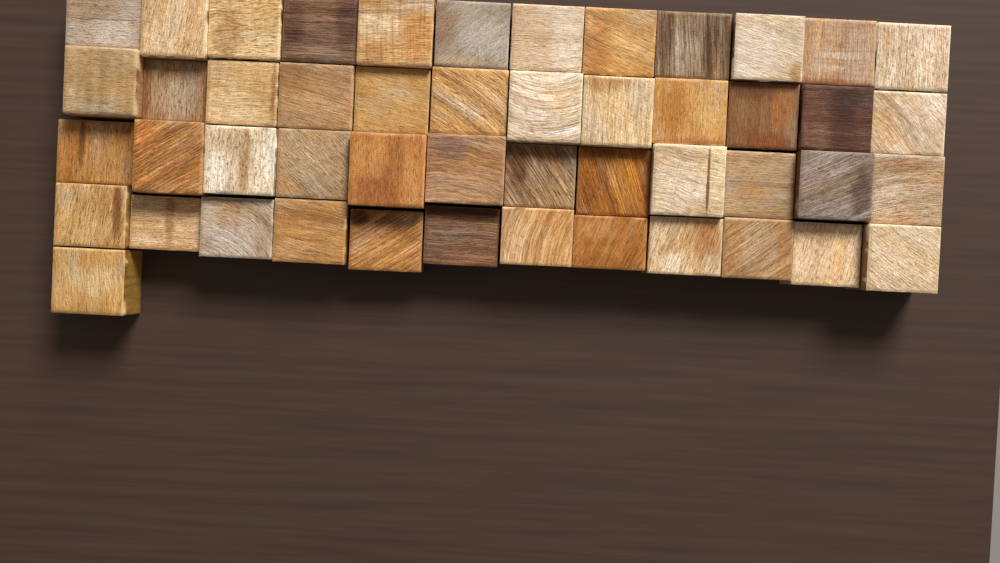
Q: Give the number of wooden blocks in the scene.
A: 49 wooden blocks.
